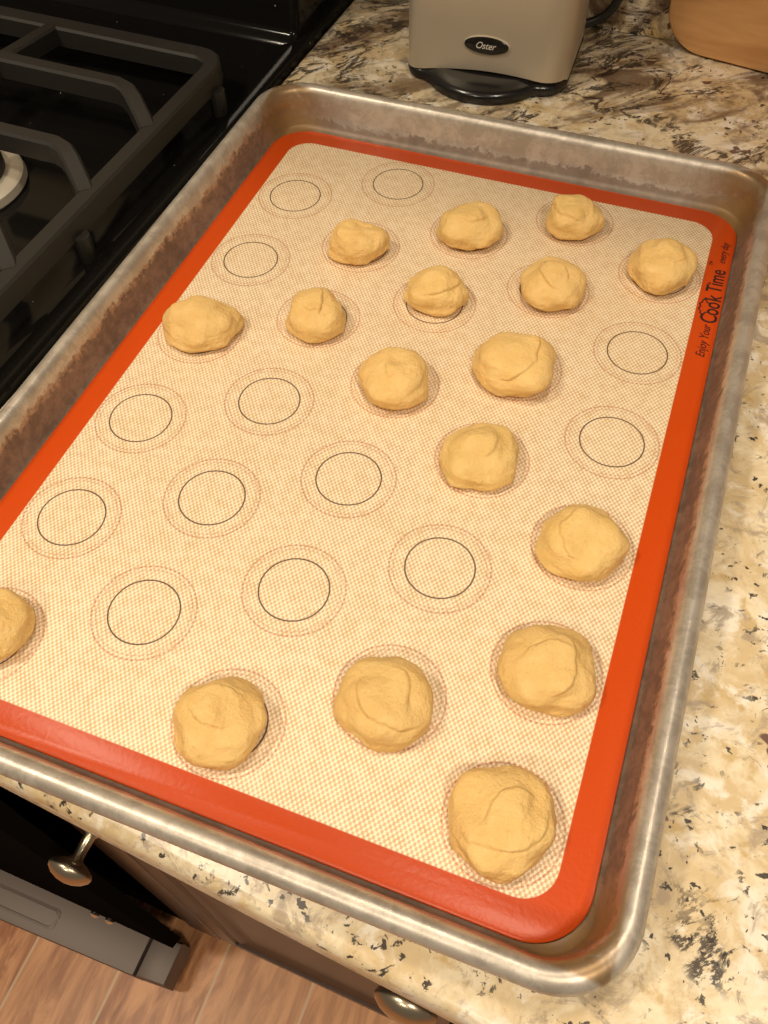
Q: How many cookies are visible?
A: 17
